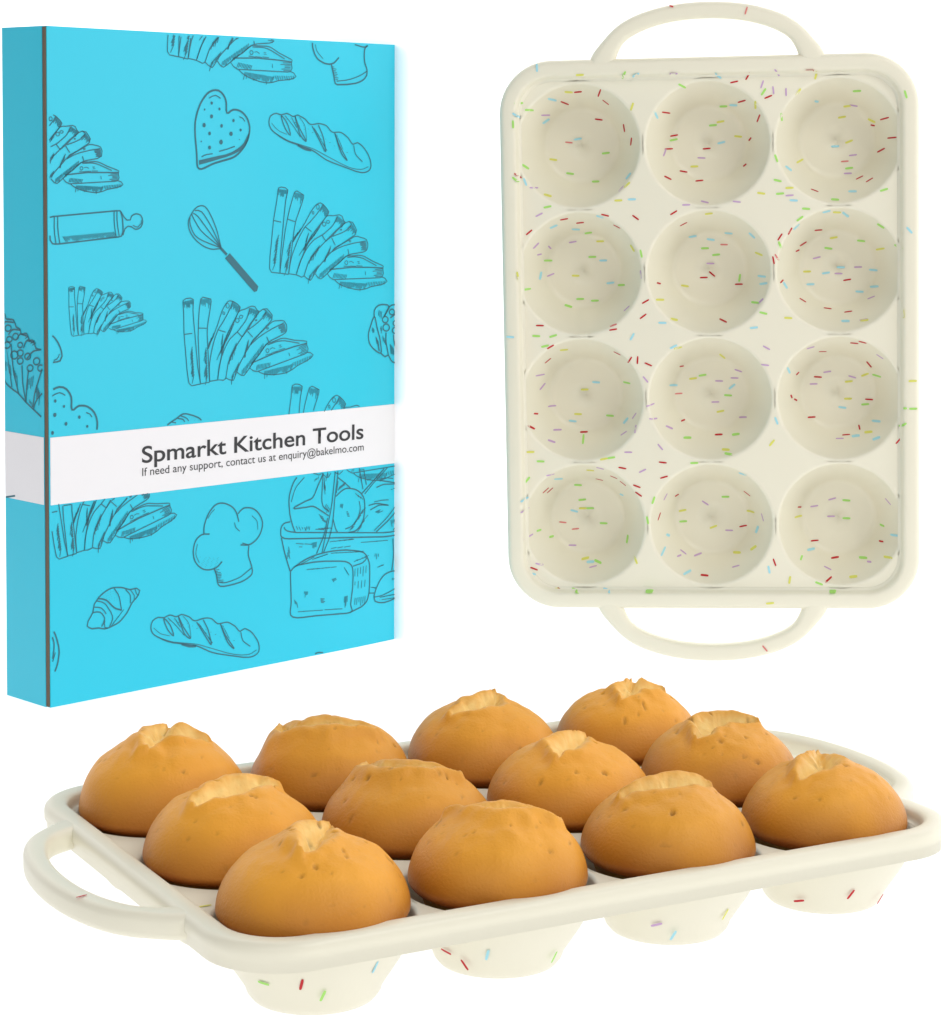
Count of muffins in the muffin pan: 12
